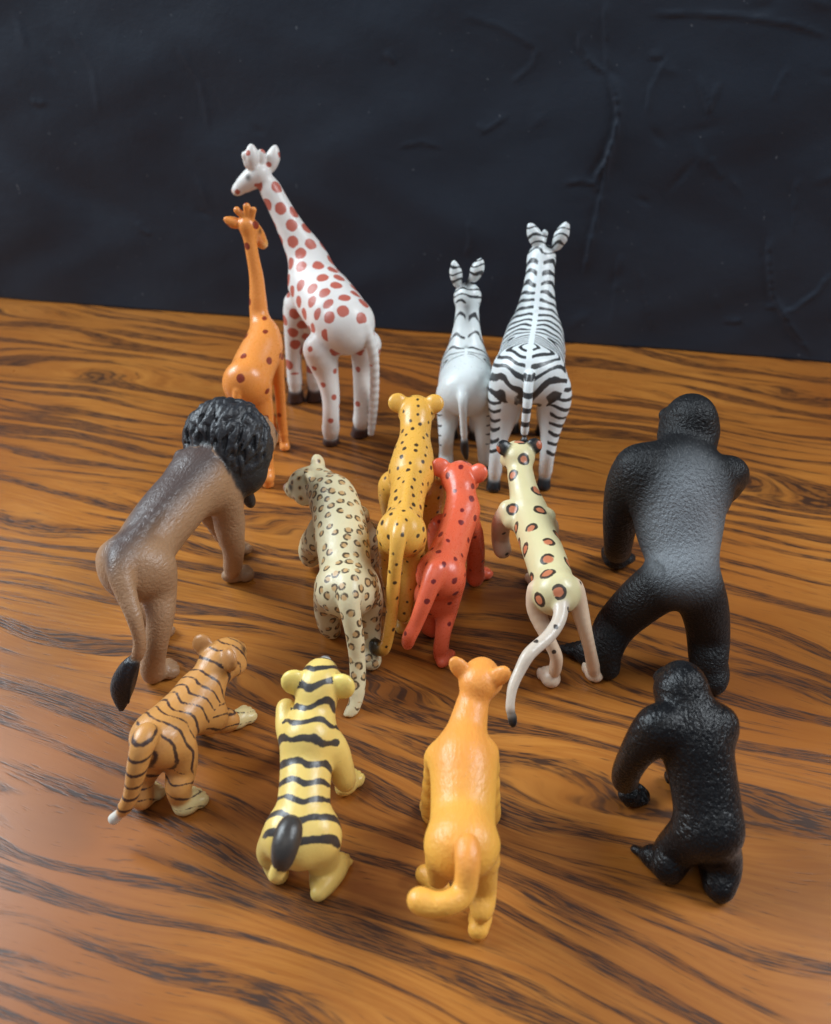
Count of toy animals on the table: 14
